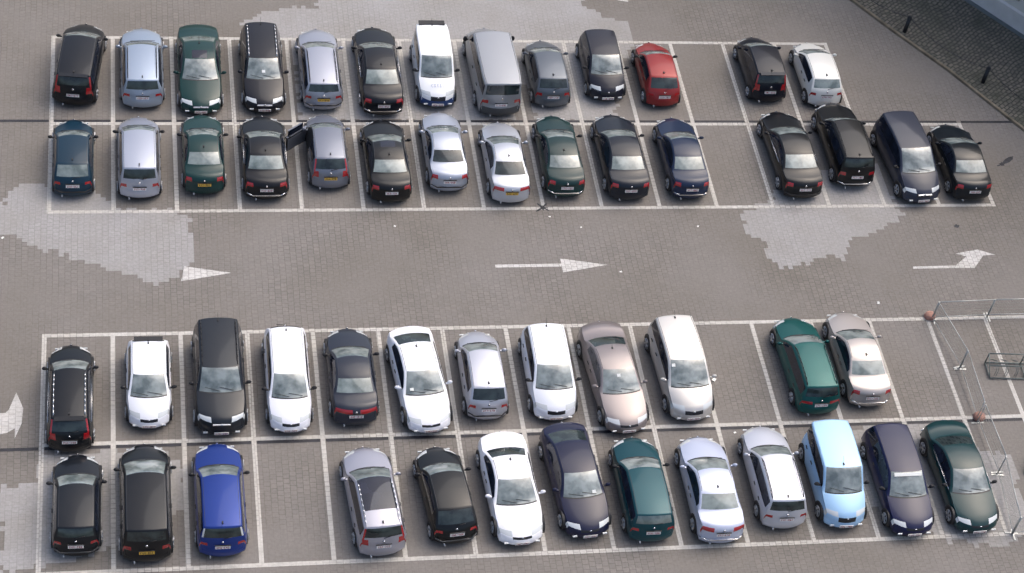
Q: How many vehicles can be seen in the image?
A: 53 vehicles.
